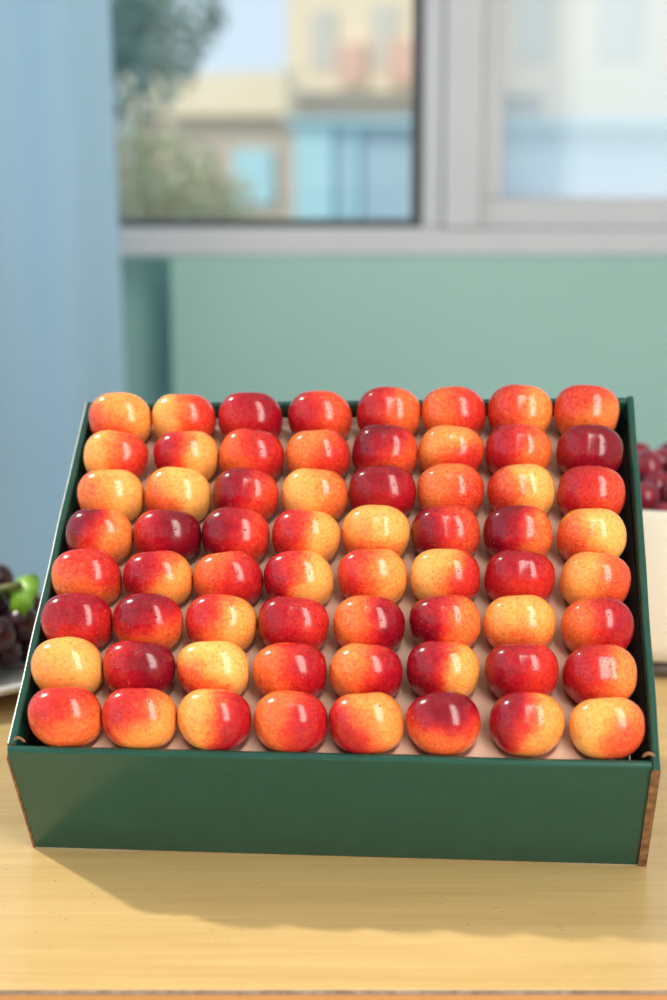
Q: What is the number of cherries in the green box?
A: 64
